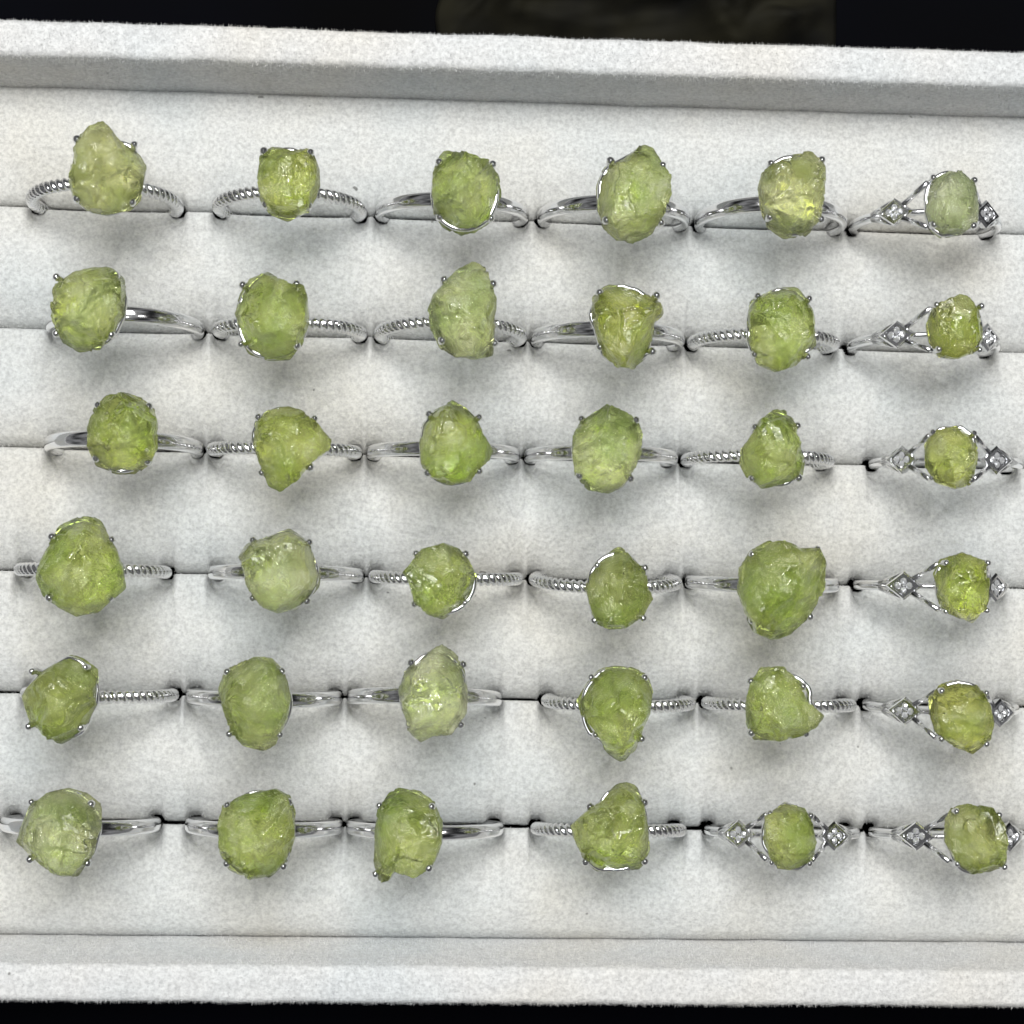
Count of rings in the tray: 36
